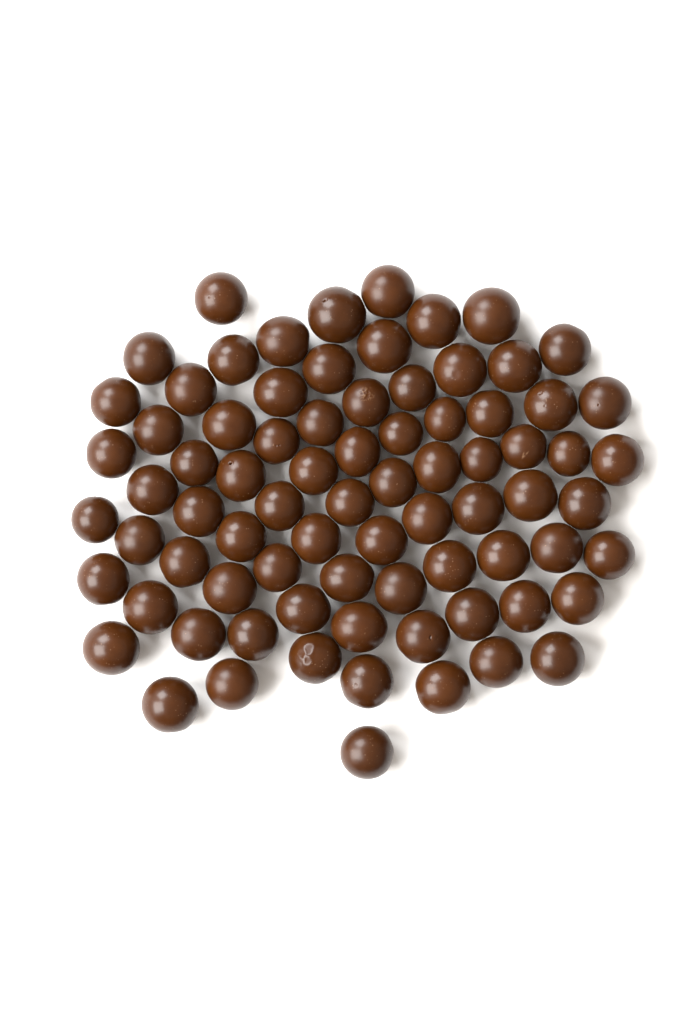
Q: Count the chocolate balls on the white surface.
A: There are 79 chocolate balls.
